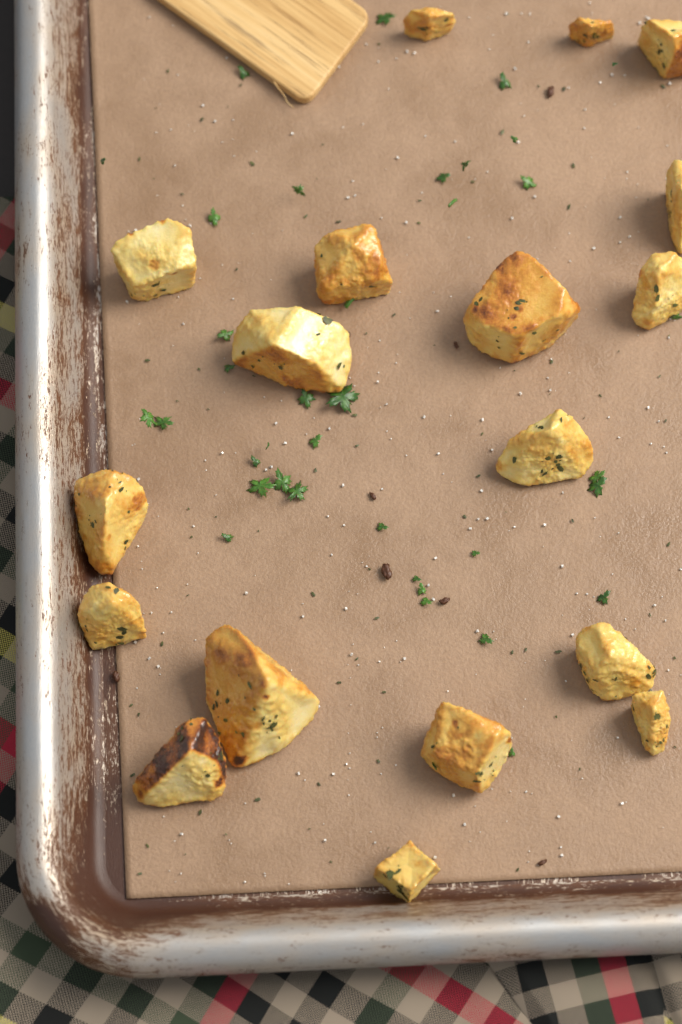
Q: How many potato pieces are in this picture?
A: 18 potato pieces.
